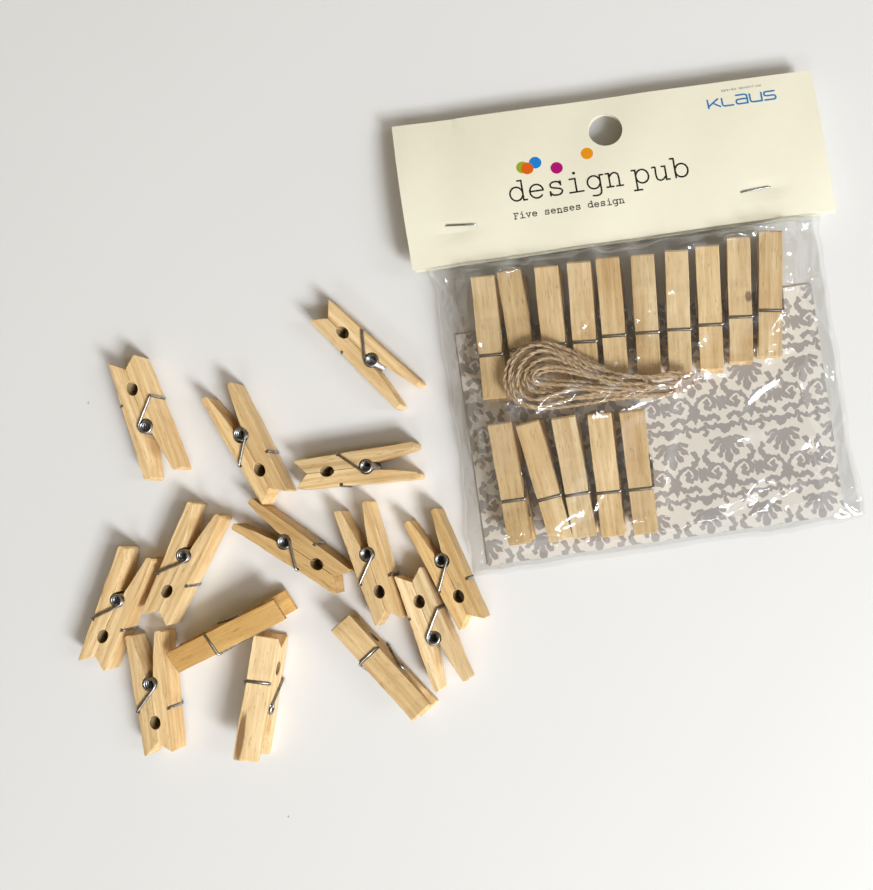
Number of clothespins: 29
